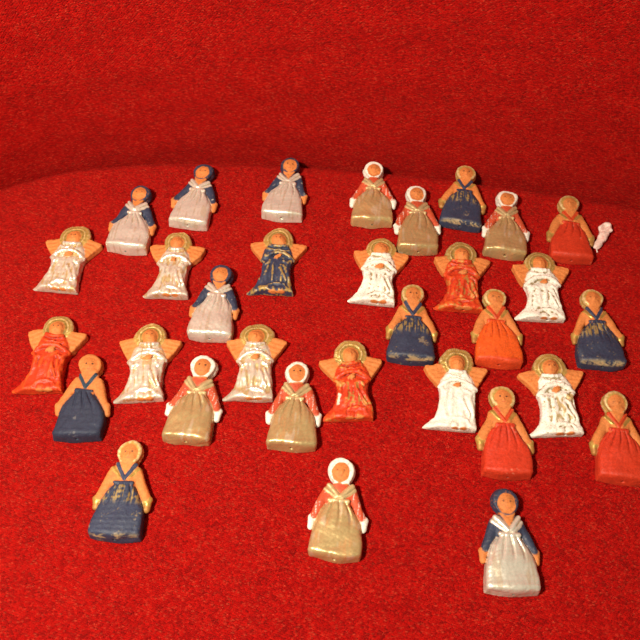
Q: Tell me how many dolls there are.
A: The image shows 20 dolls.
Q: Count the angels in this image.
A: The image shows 12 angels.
